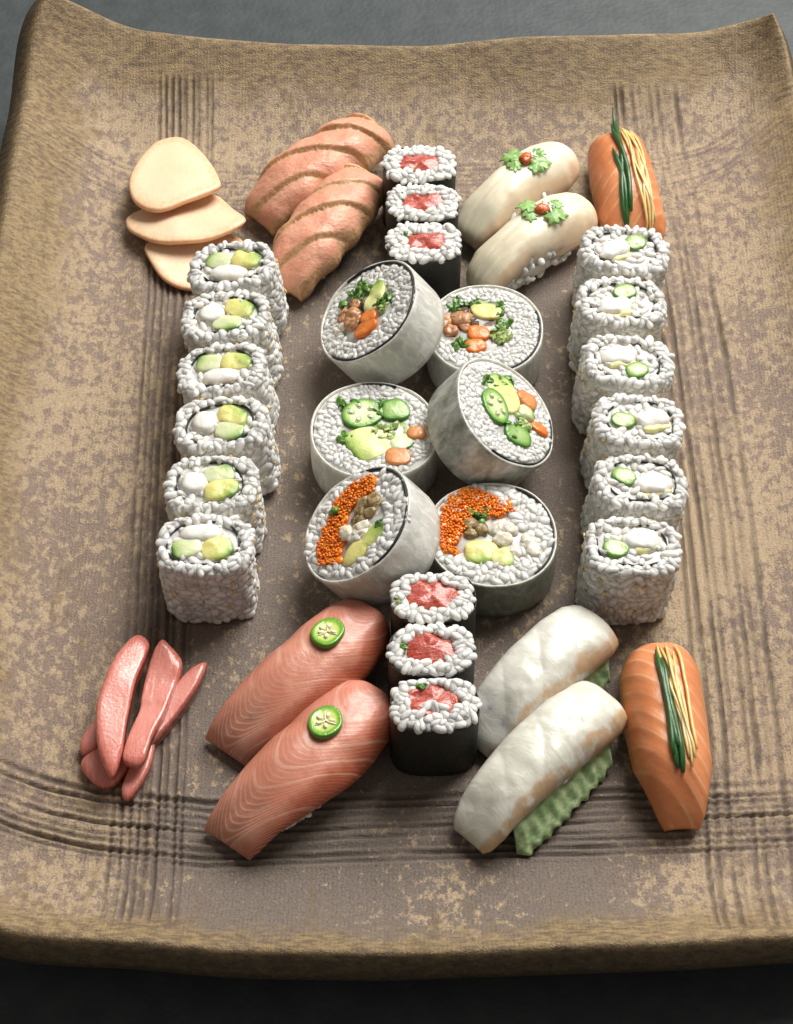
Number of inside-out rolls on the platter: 12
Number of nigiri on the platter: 10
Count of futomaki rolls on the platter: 6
